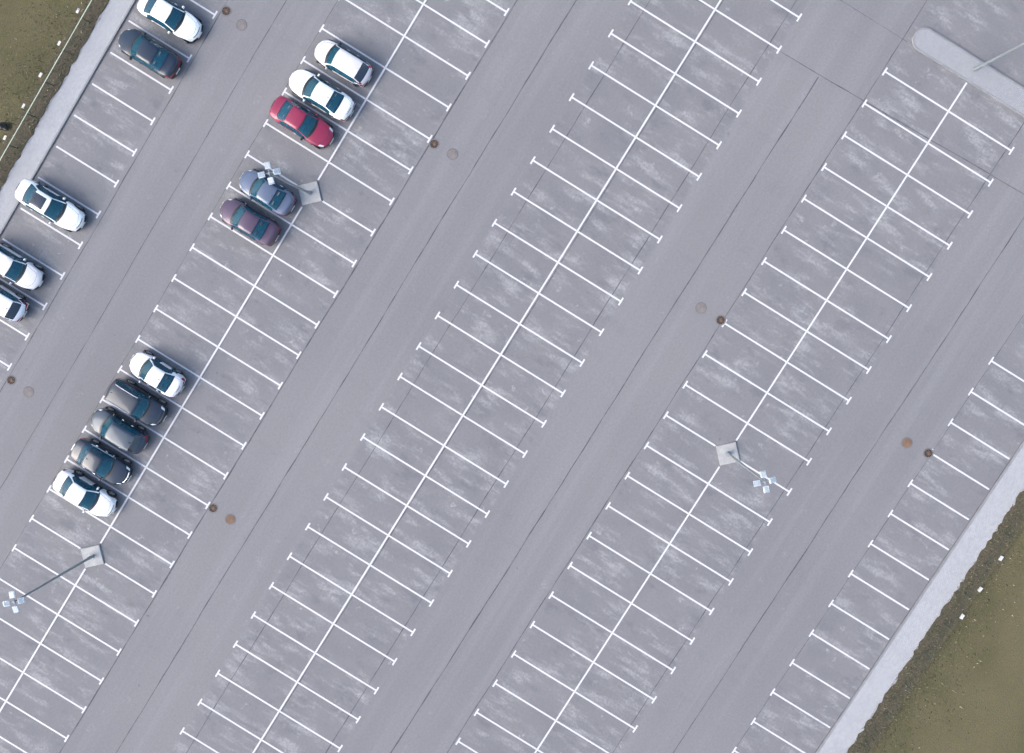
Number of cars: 15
